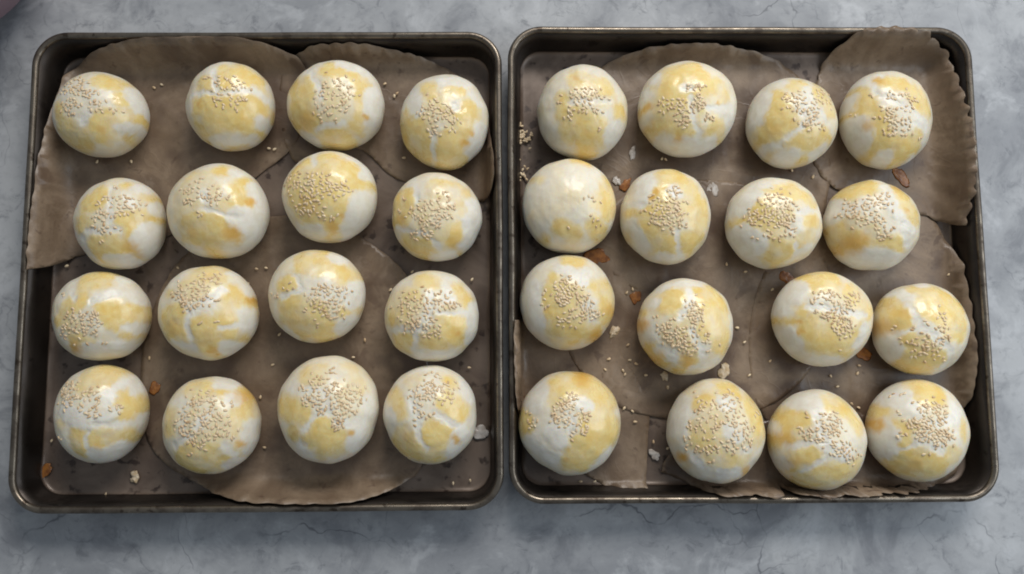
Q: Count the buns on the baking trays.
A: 32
